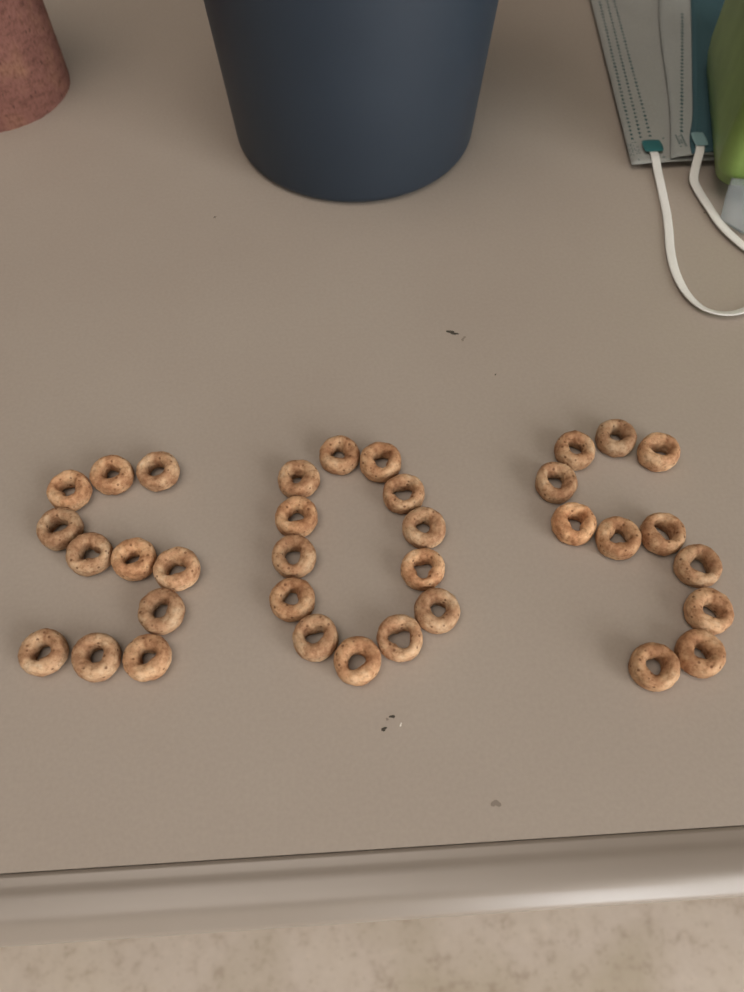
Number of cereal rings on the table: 35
